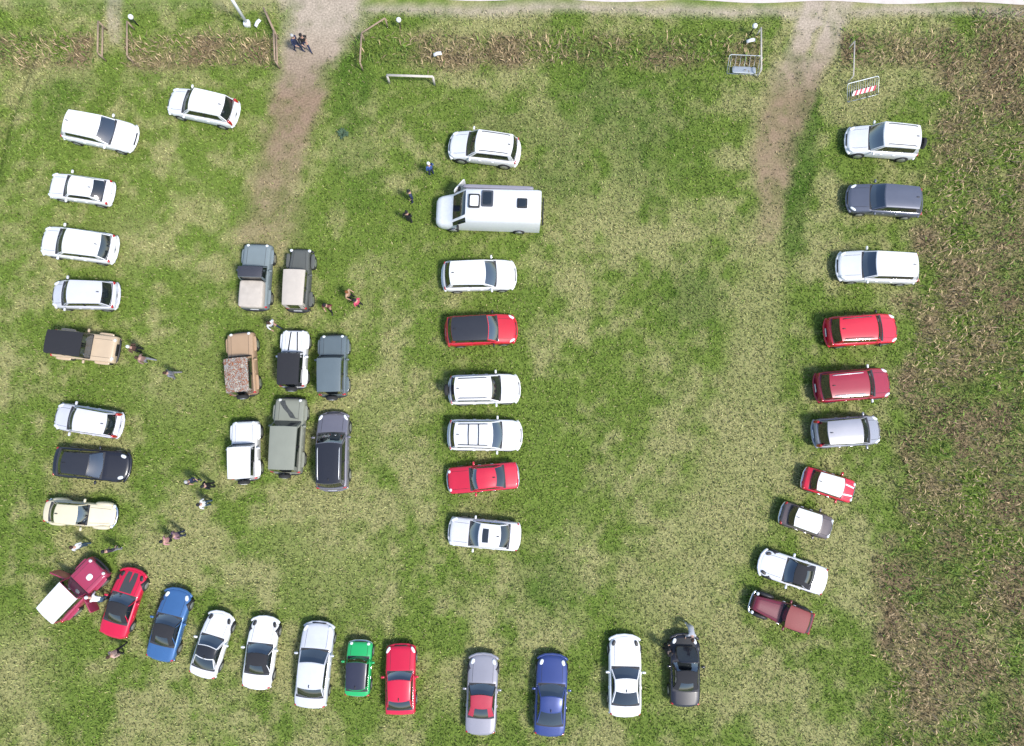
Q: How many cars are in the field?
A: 46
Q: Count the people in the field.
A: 23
